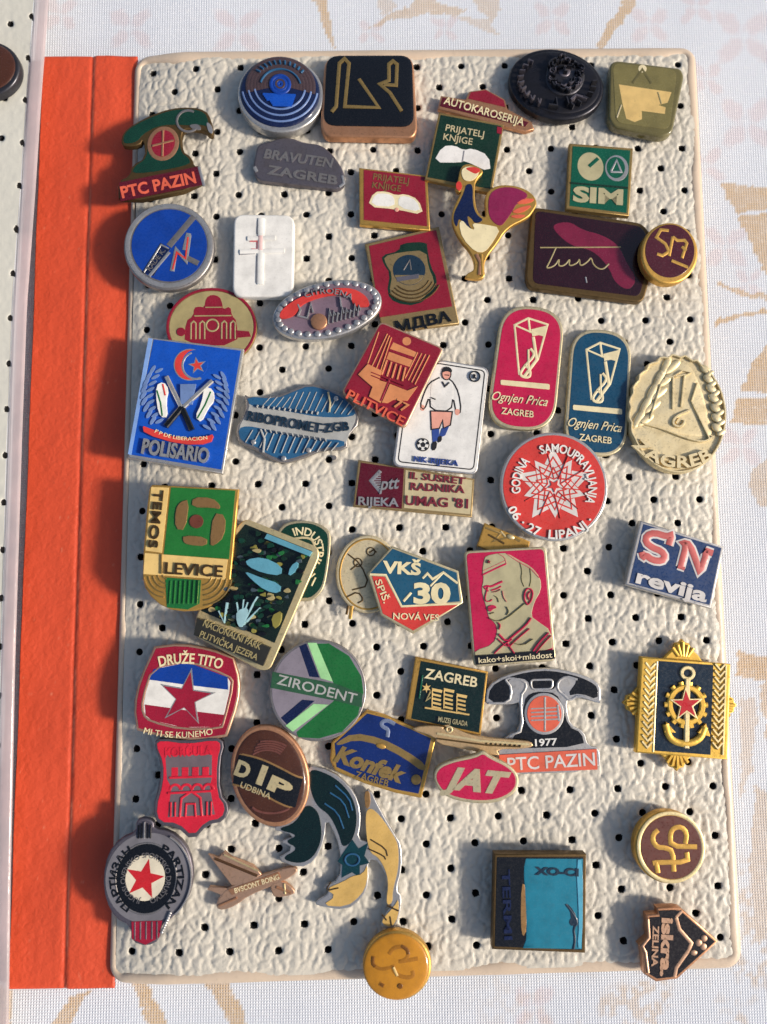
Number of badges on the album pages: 53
